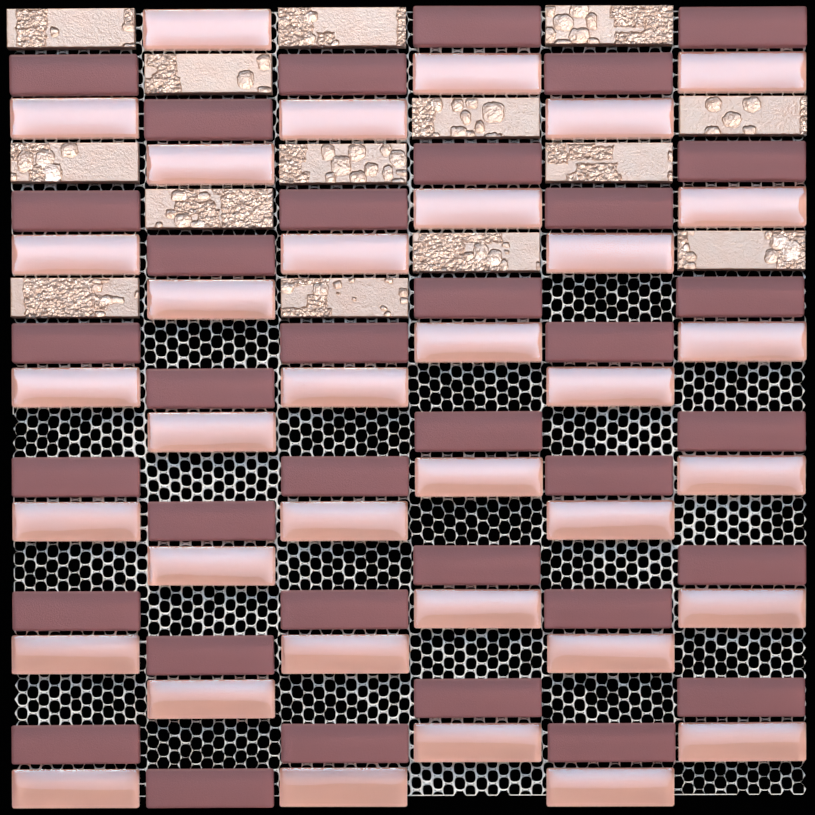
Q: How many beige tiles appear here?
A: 14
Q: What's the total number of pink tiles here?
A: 36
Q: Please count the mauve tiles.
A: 36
